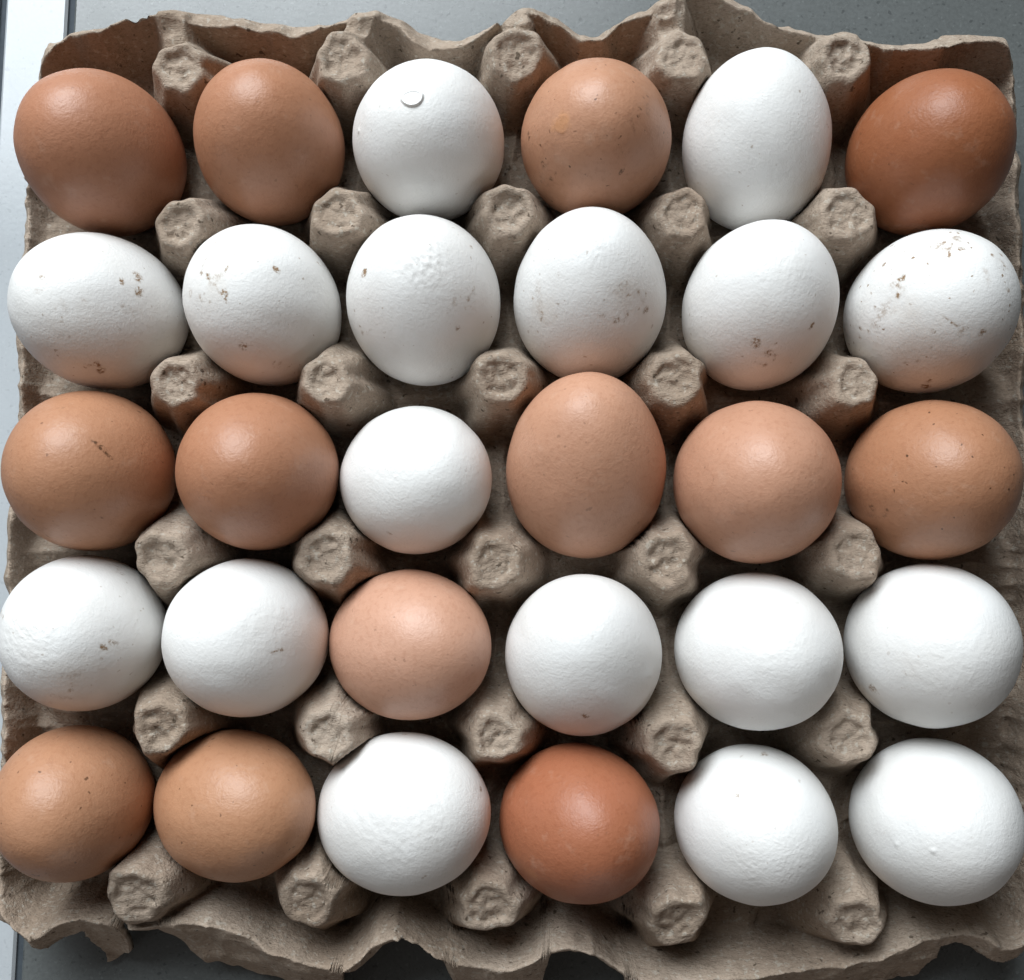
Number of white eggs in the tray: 17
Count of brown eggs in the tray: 13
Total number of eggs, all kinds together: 30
